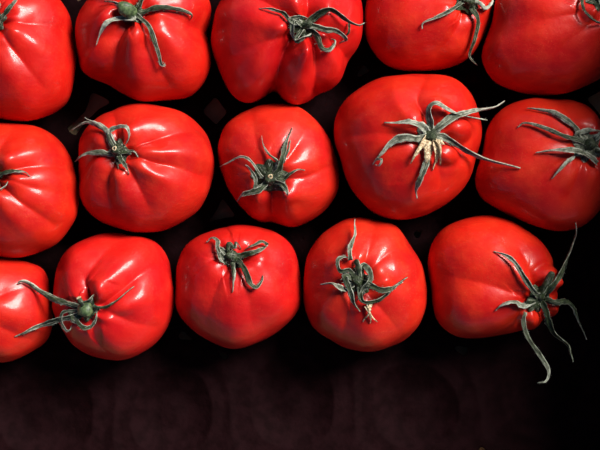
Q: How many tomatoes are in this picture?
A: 15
